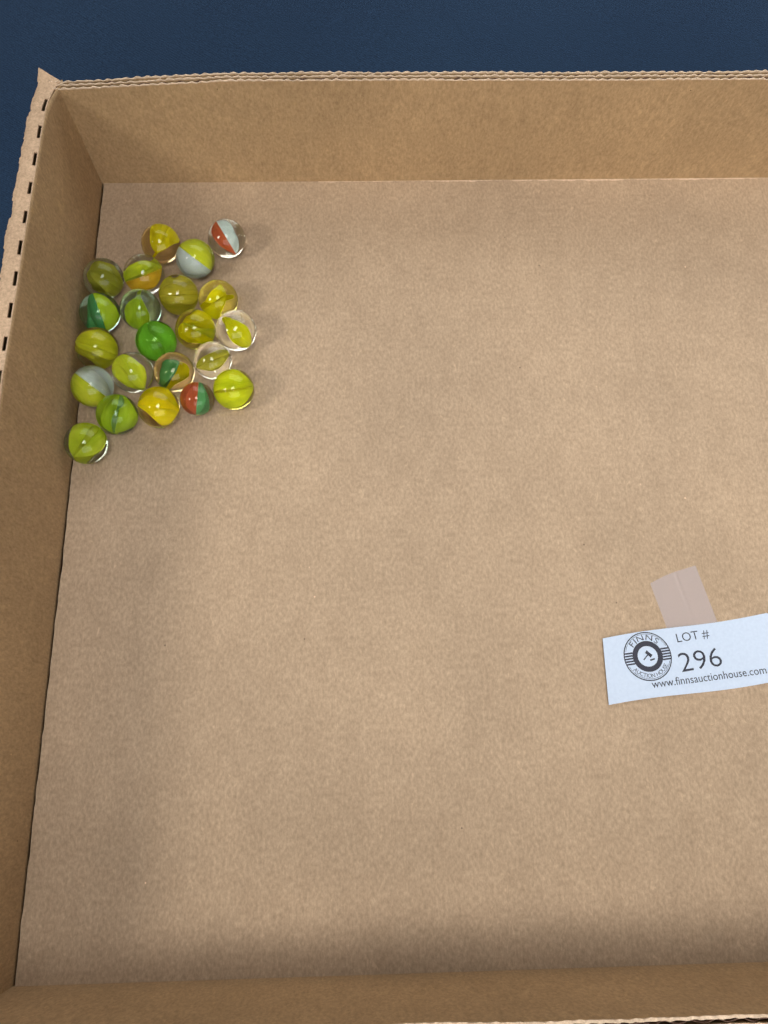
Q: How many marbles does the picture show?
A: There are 22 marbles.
